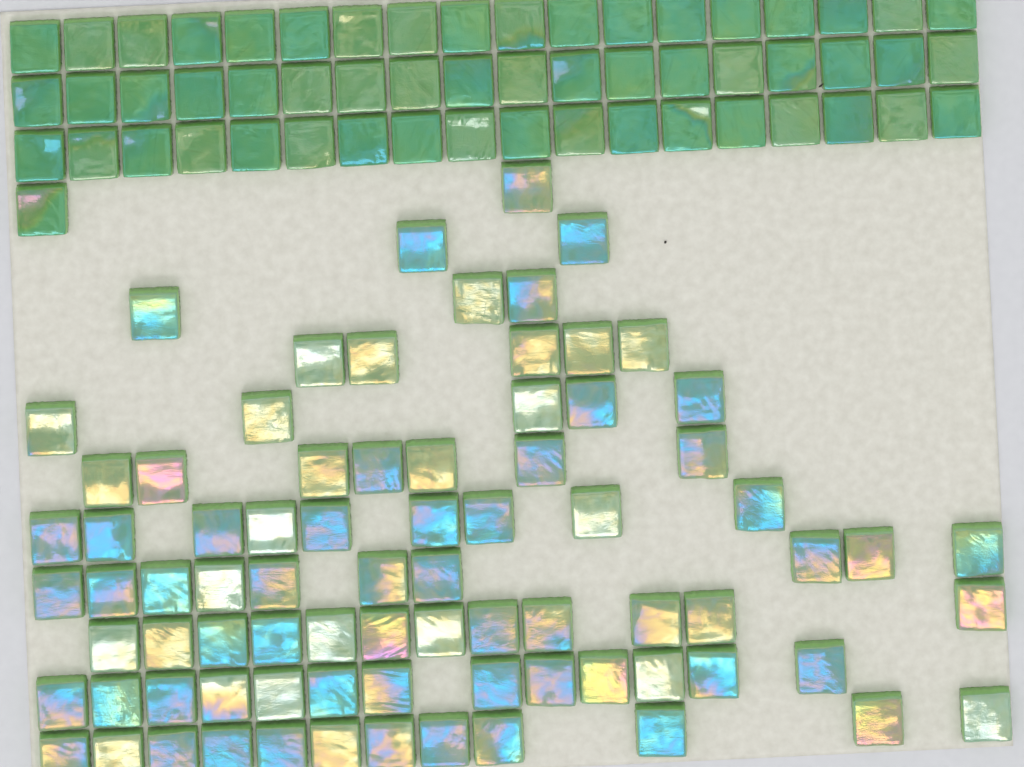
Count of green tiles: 55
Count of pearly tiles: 79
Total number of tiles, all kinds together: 134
